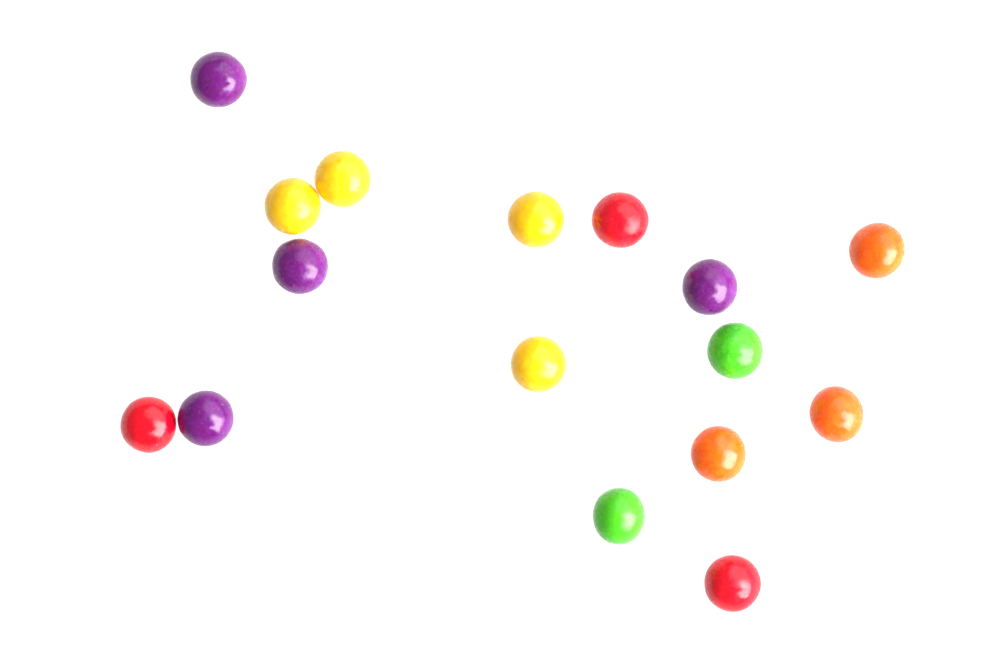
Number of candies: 16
